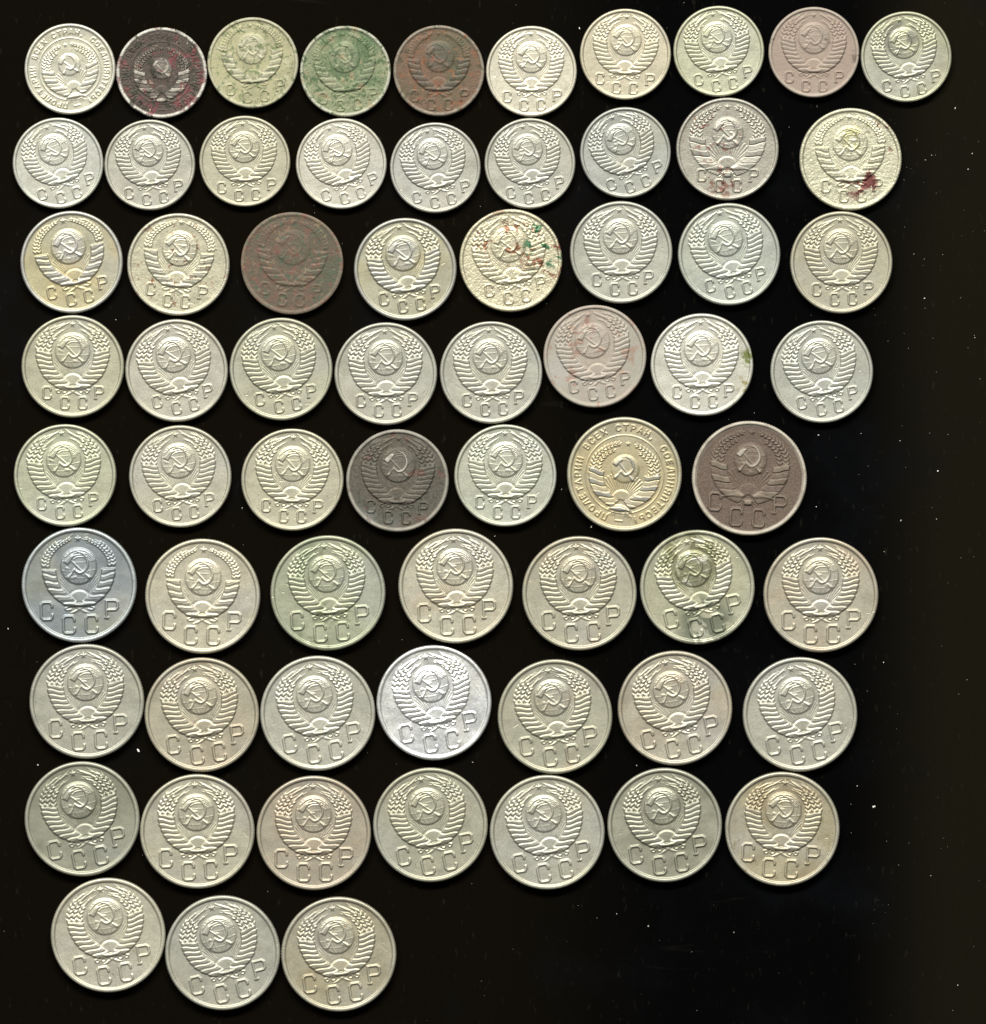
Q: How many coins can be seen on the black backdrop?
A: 66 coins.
